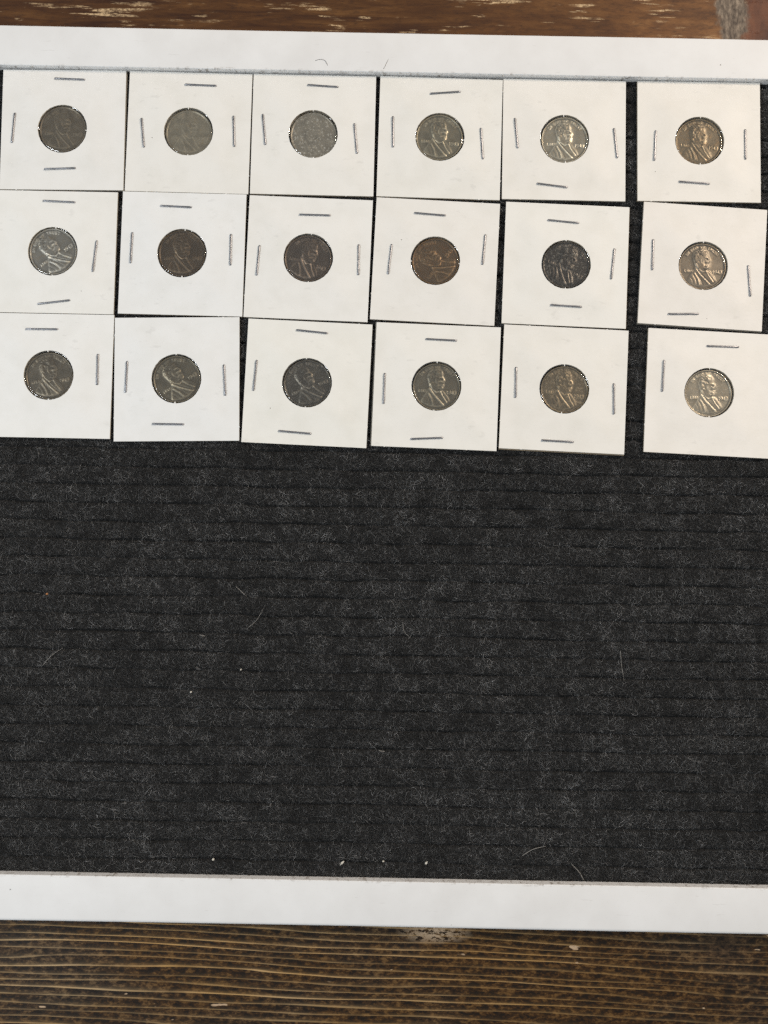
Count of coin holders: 18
